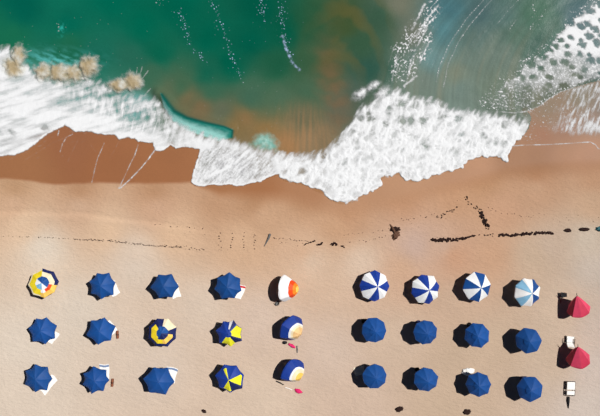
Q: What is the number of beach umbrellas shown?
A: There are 29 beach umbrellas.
